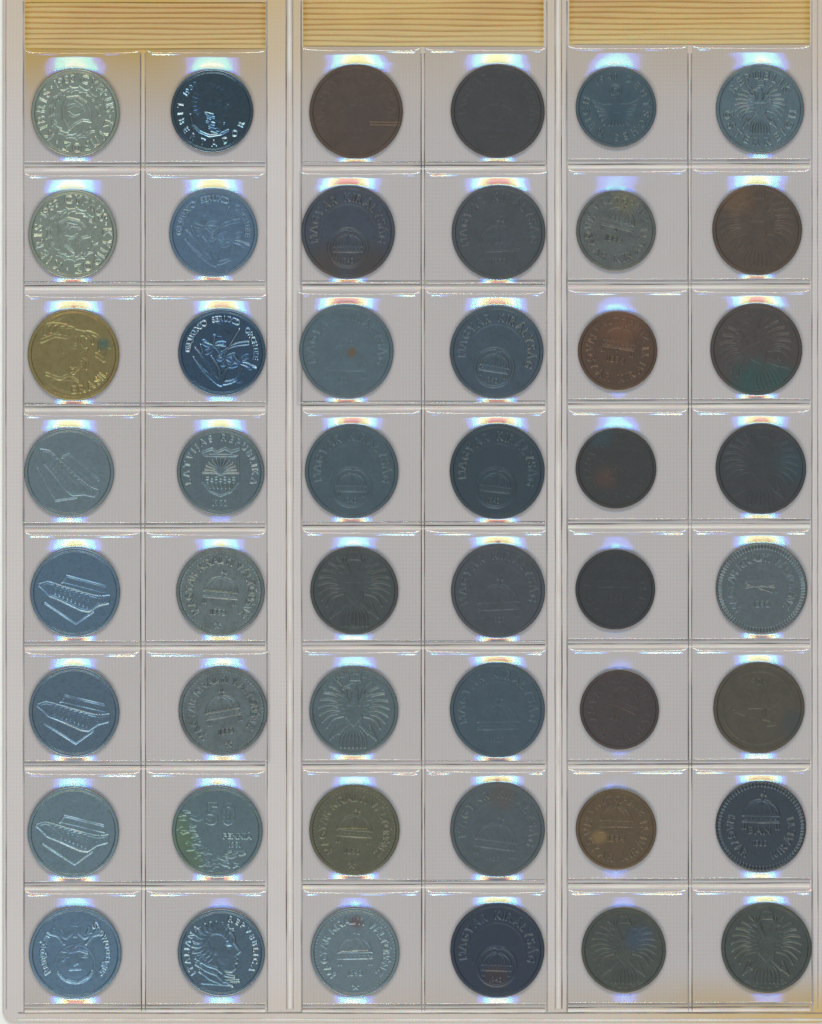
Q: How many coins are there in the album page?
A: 48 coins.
